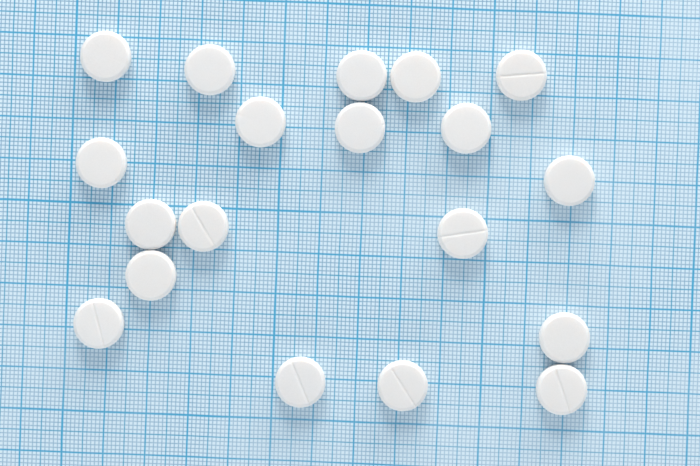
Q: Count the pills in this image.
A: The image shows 19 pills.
